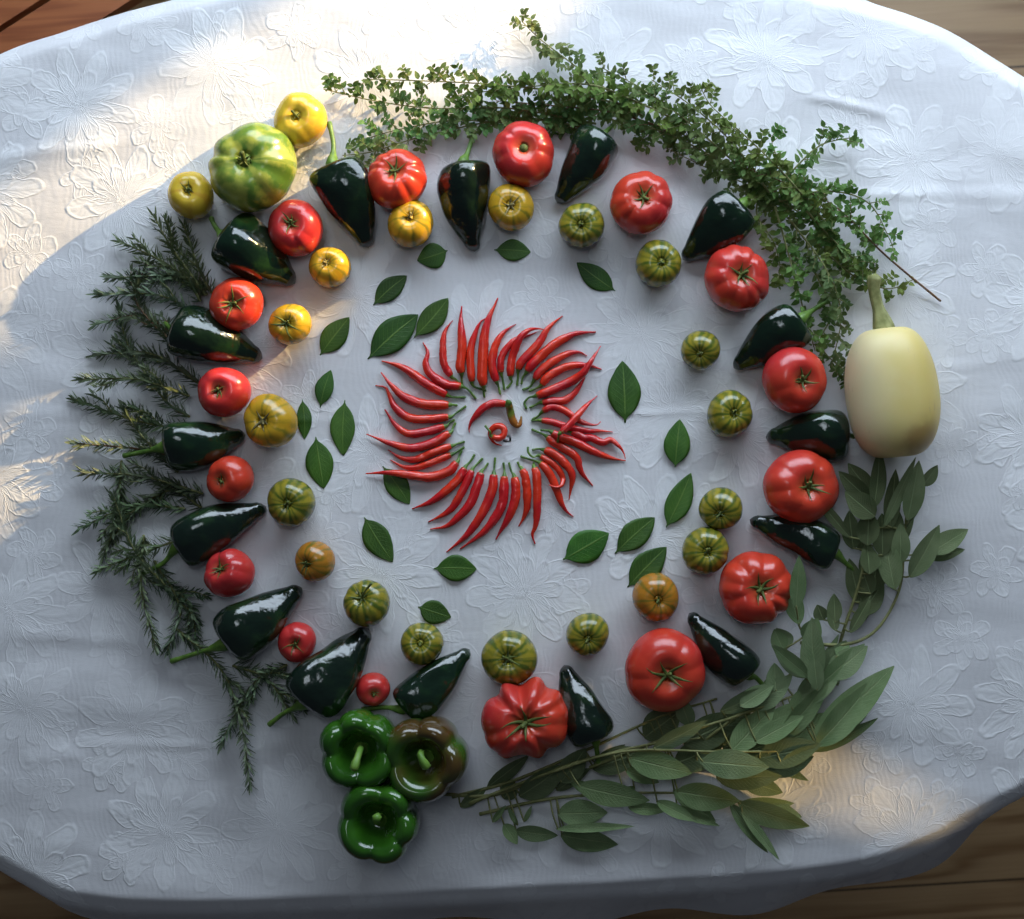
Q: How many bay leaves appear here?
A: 21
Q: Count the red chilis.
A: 41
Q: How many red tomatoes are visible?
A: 16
